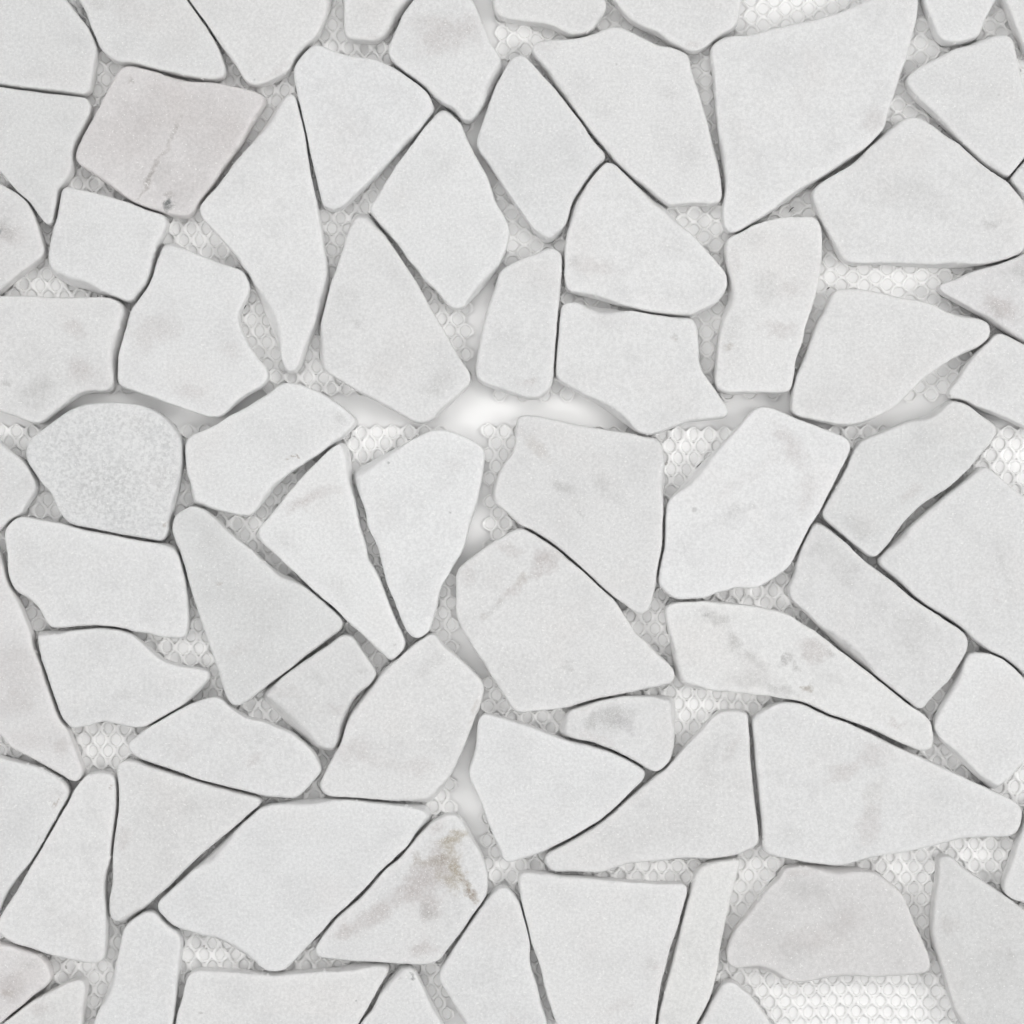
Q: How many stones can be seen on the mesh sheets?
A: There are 73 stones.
